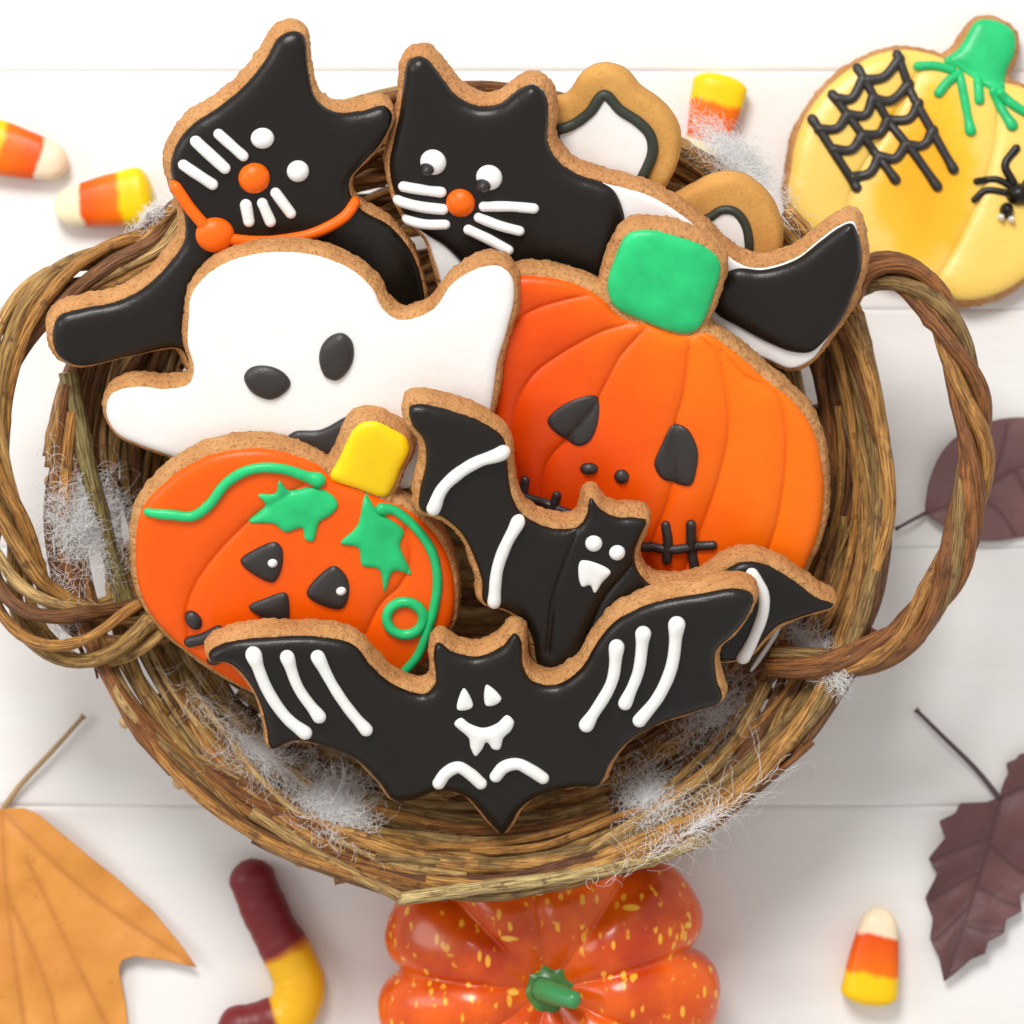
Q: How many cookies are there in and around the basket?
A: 10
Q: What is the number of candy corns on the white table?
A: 4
